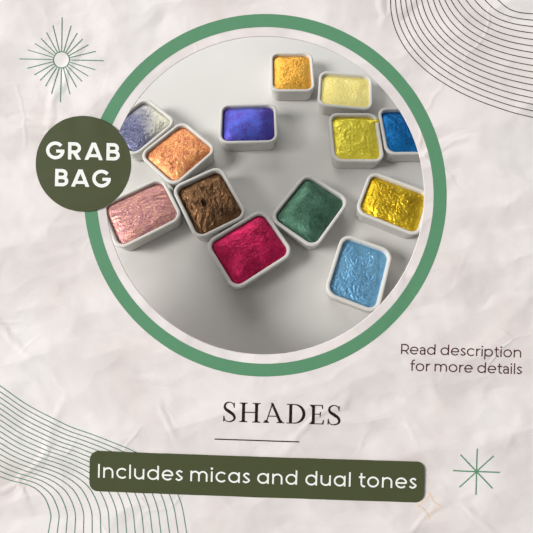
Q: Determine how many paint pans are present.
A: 13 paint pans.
